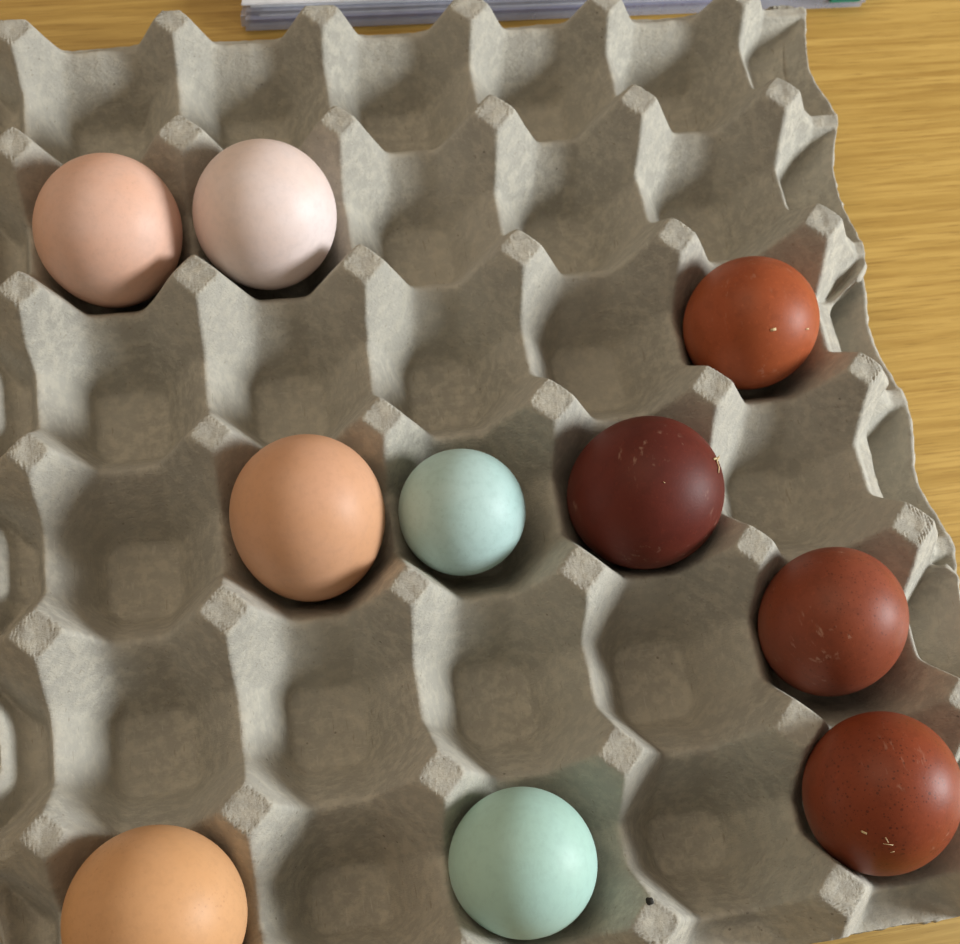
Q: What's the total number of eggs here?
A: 10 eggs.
